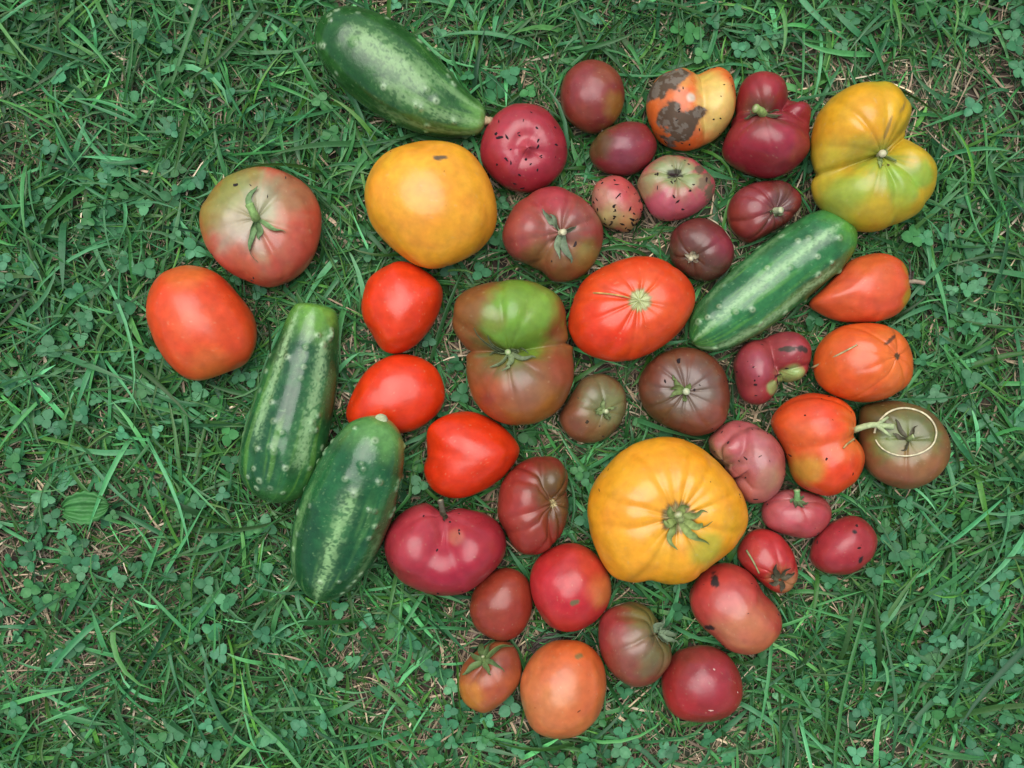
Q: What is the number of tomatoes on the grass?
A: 40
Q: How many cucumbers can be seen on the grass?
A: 4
